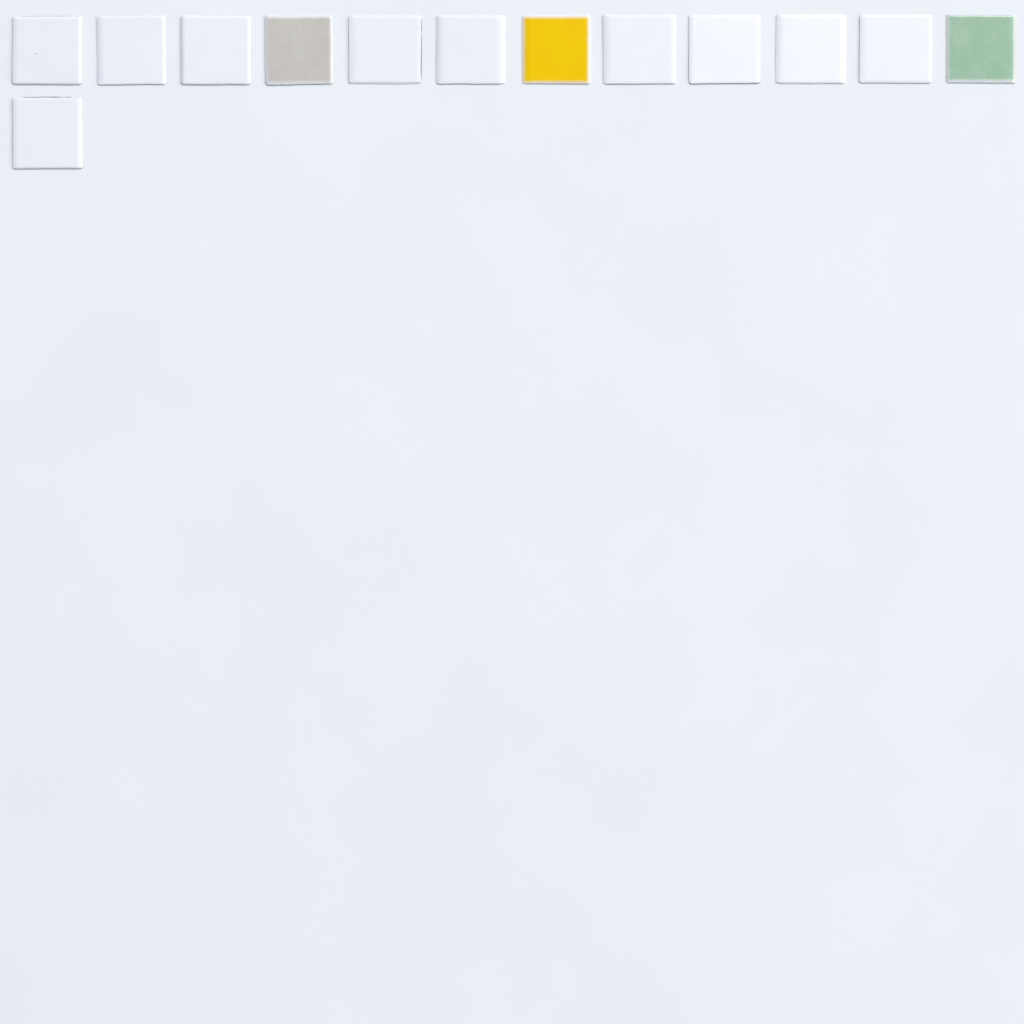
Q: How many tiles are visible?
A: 13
